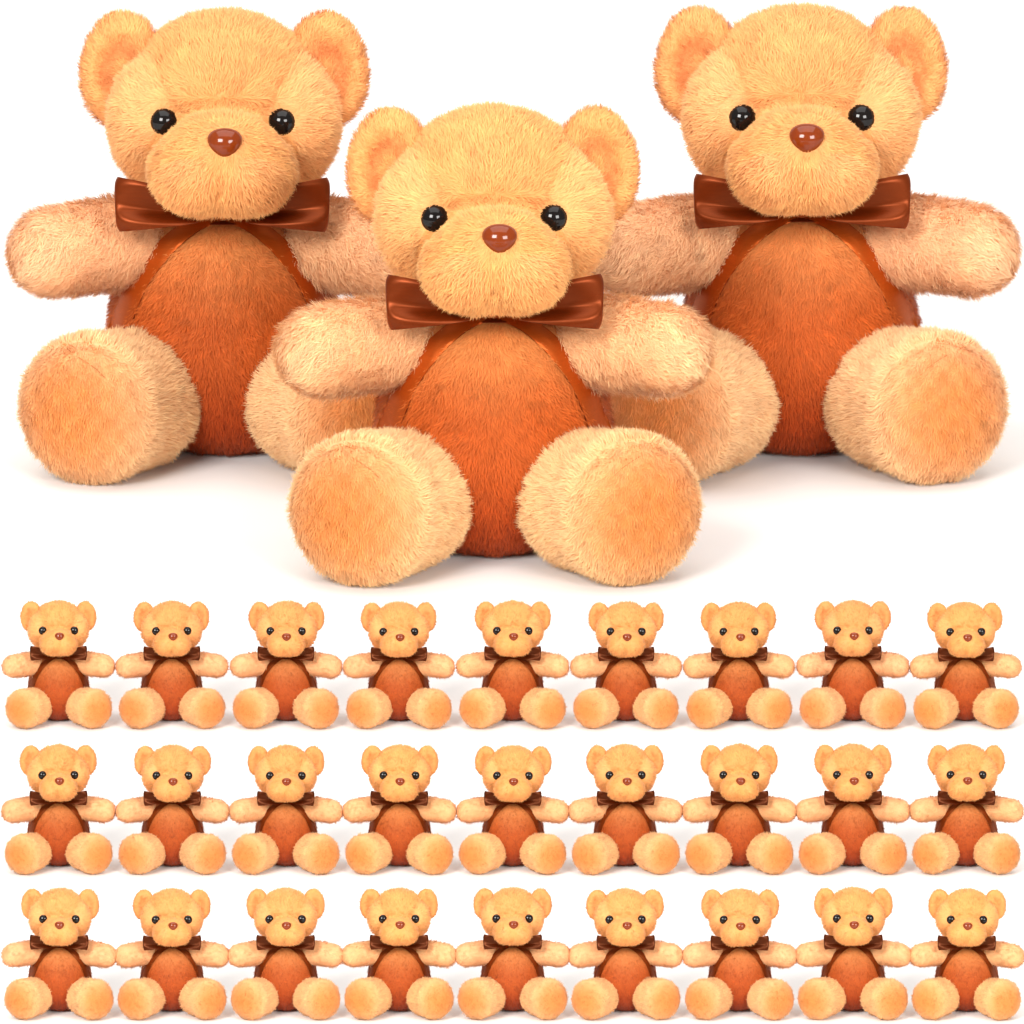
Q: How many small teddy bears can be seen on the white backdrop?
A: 27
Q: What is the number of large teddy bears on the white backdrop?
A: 3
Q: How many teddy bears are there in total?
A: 30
